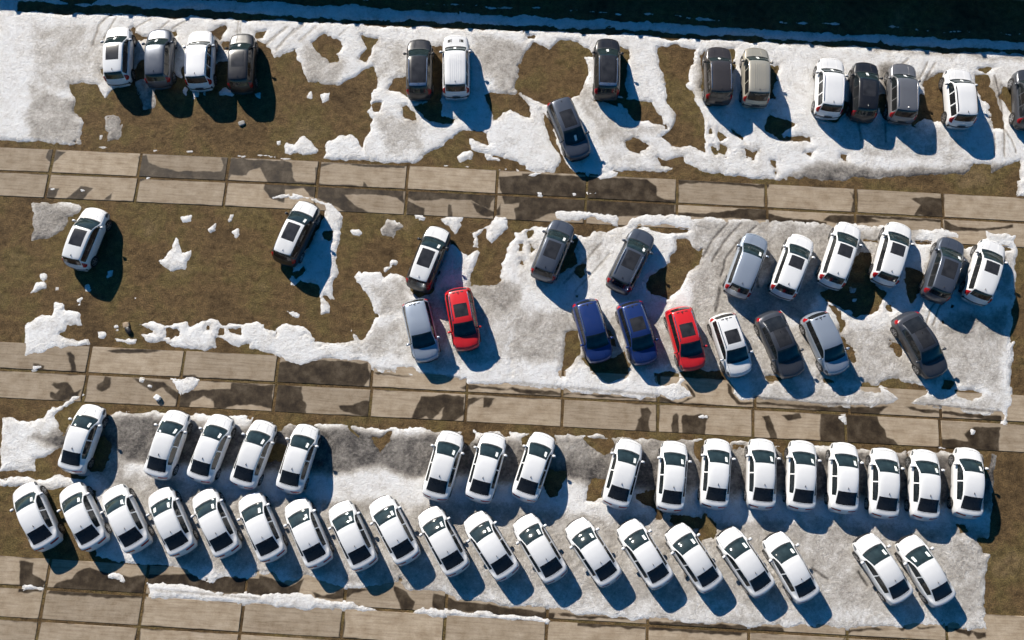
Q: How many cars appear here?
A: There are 71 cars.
